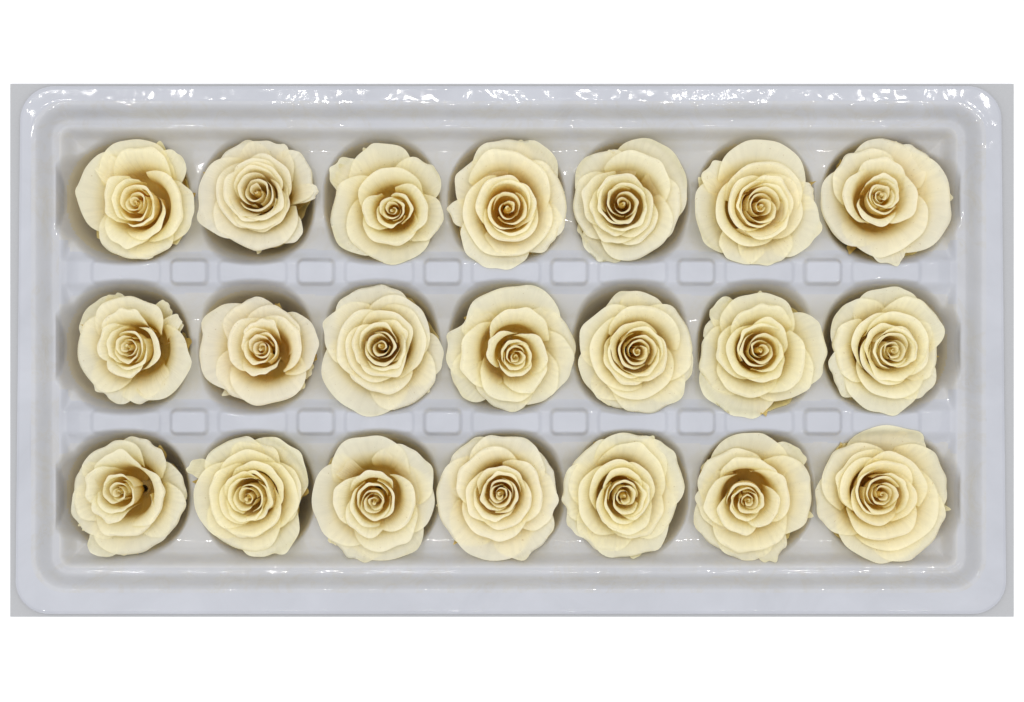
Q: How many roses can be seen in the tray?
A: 21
